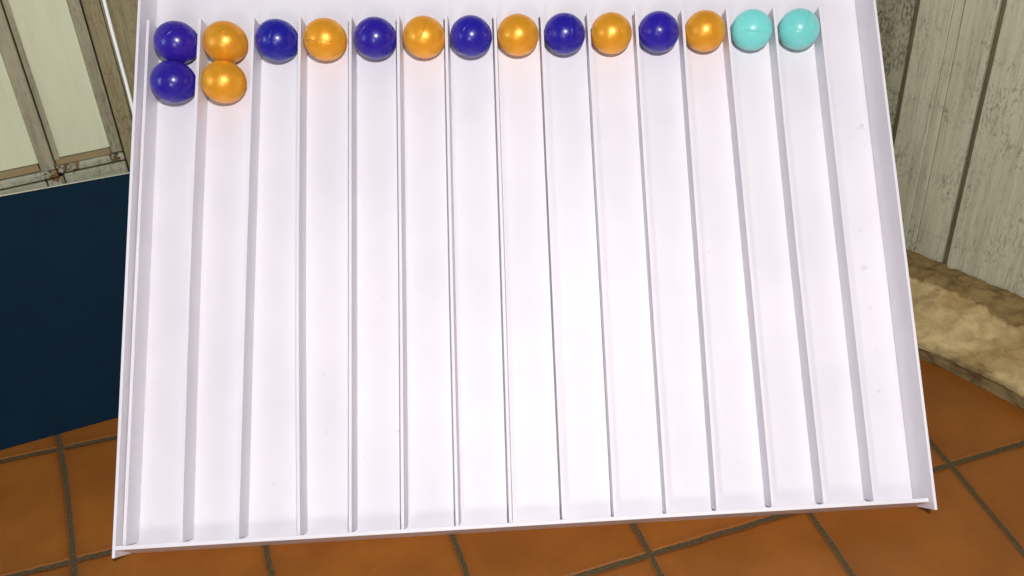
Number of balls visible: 16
